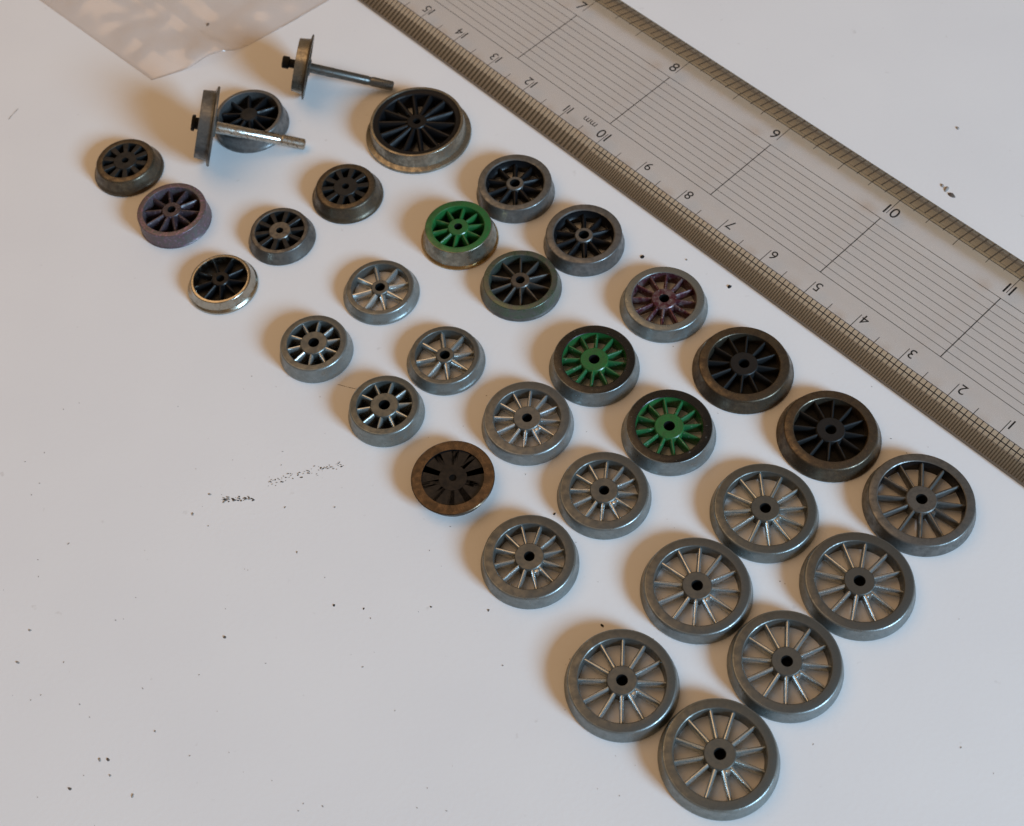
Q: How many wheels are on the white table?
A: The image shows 33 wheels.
